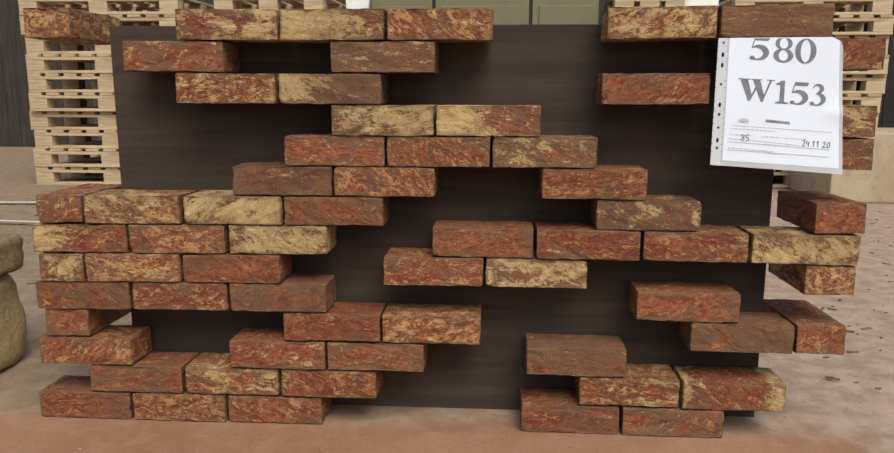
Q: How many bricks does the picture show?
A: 64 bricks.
